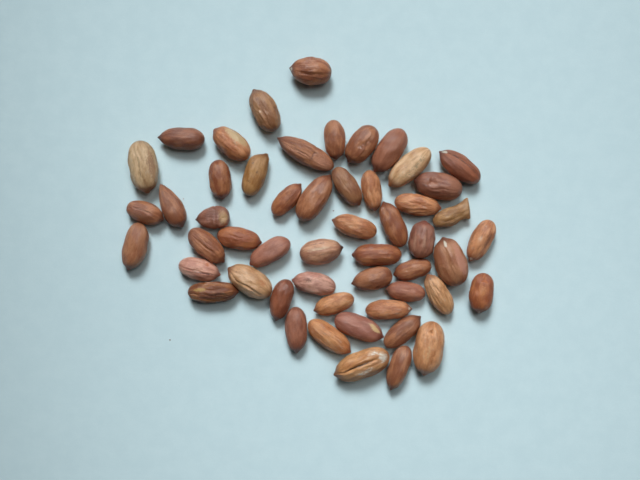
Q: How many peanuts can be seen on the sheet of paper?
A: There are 53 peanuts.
